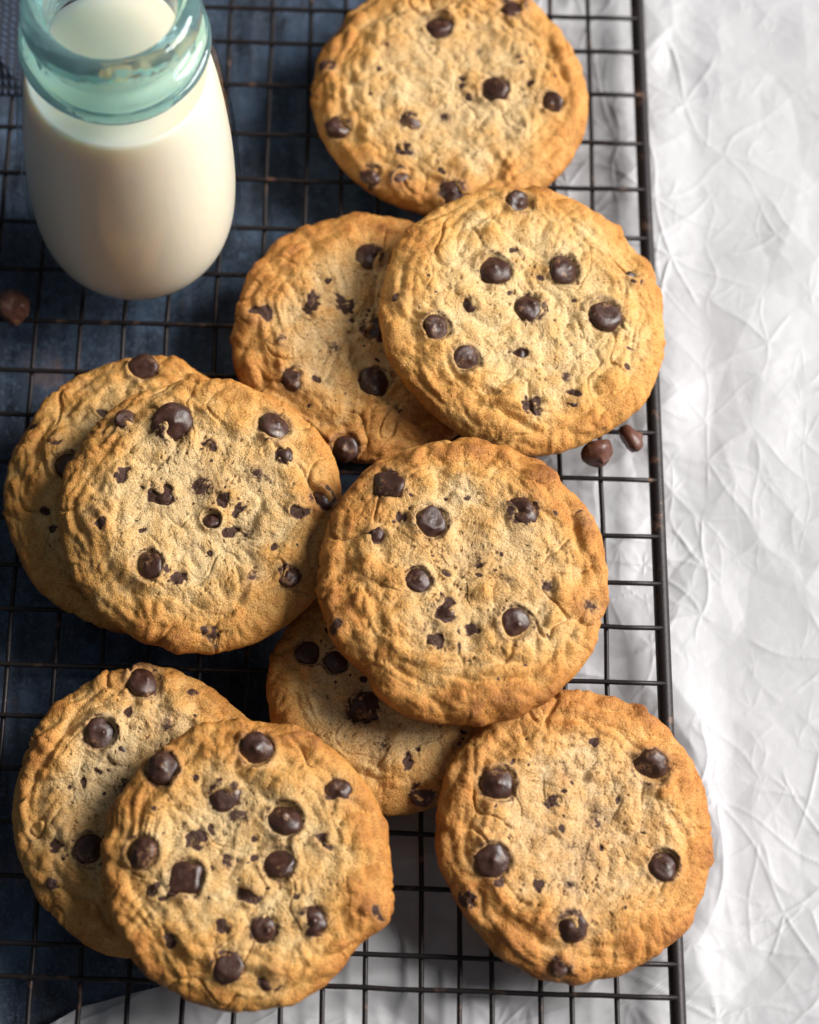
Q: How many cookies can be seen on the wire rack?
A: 10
